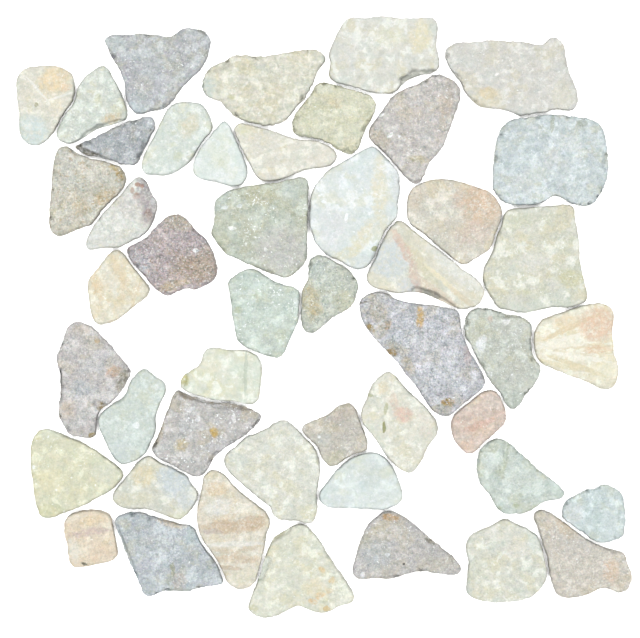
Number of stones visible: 47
